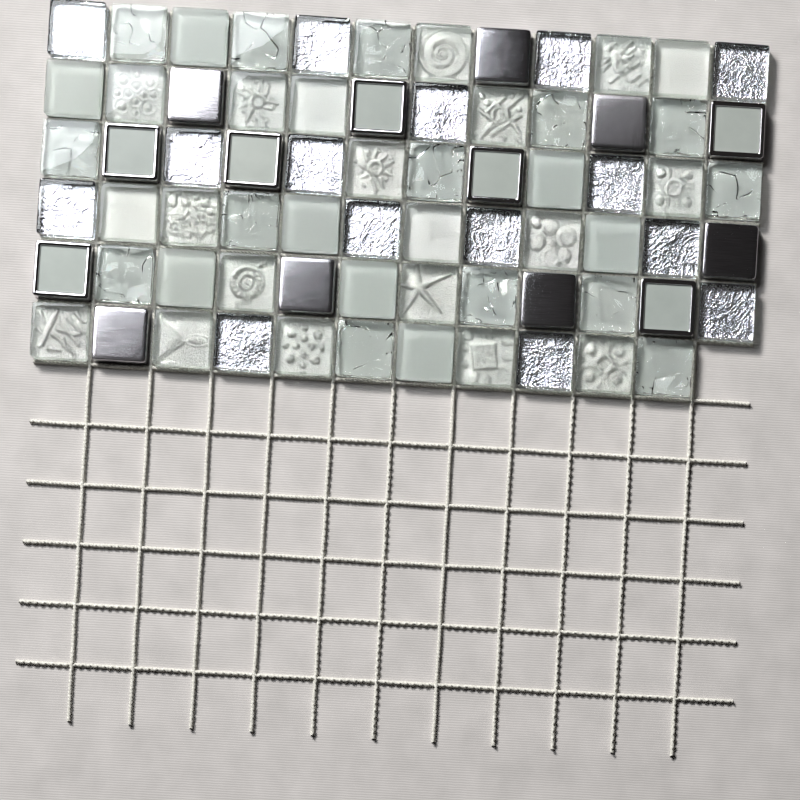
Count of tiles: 71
